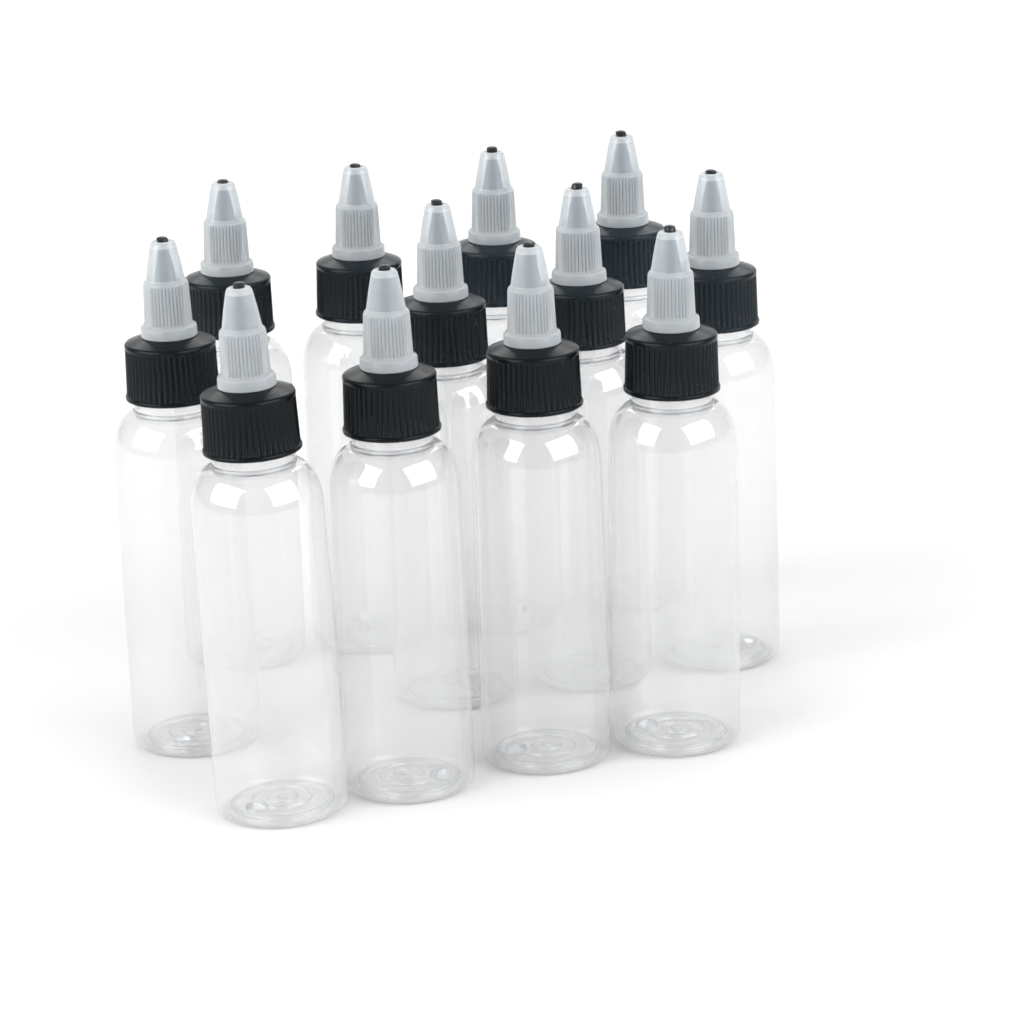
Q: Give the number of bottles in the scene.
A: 12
